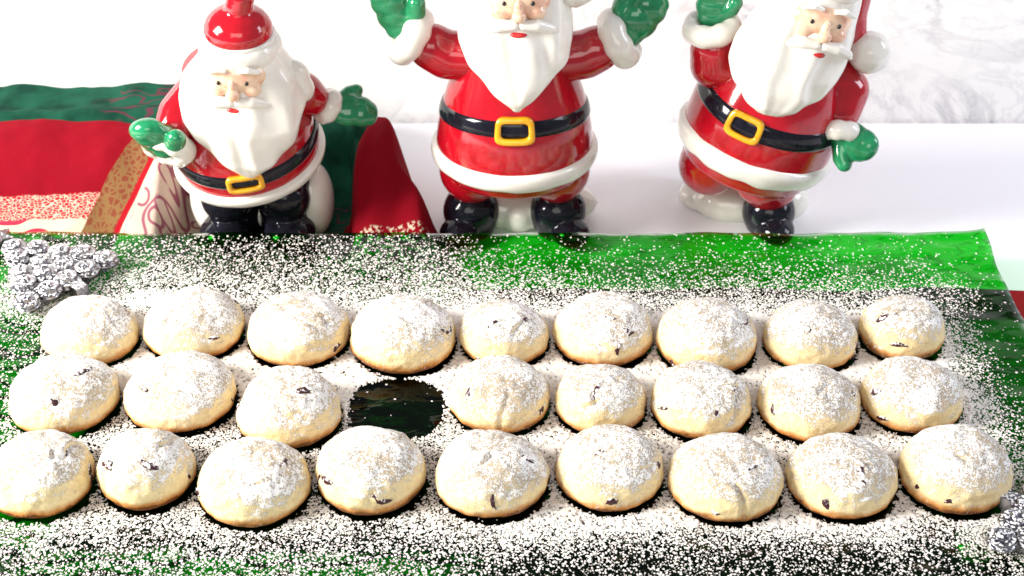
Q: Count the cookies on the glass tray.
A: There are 26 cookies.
